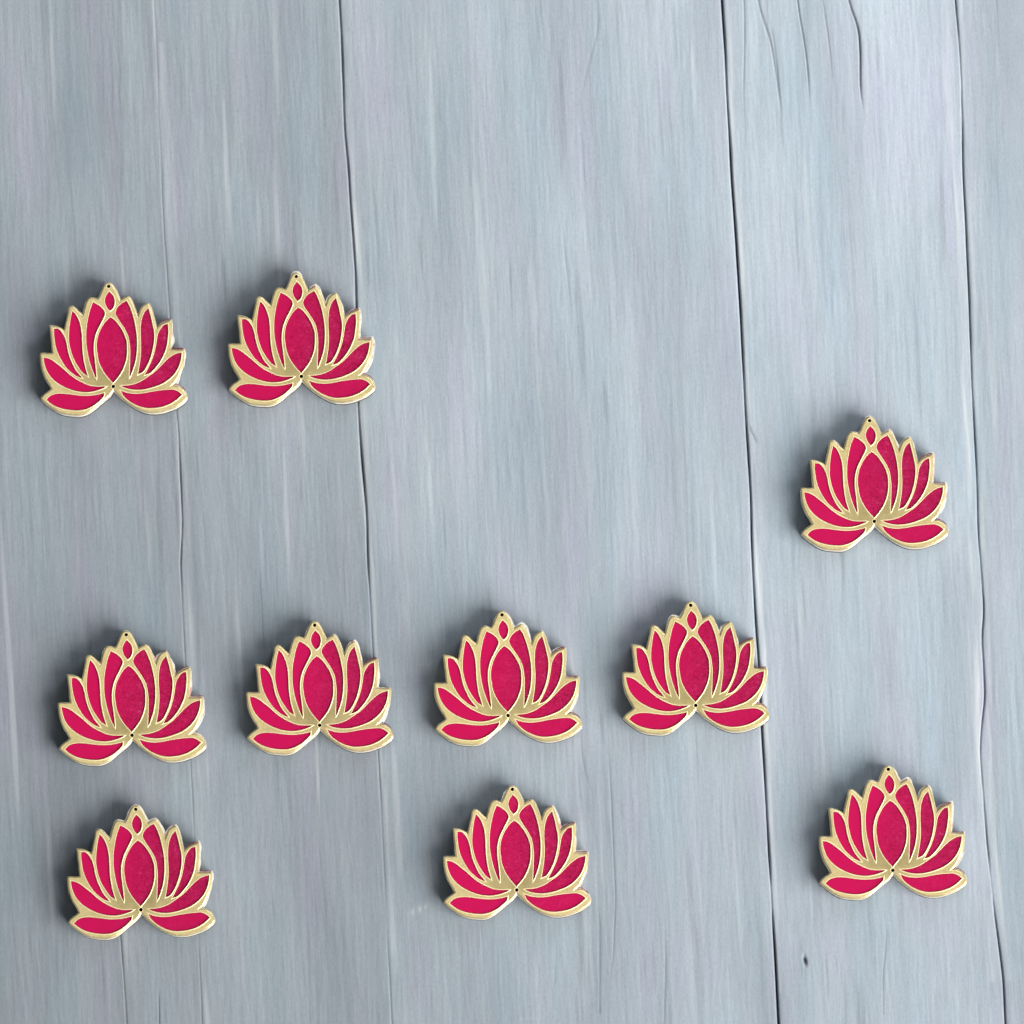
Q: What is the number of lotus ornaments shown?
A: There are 10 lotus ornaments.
